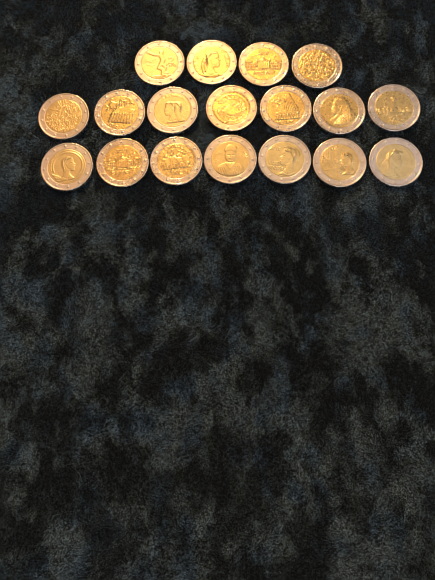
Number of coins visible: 18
